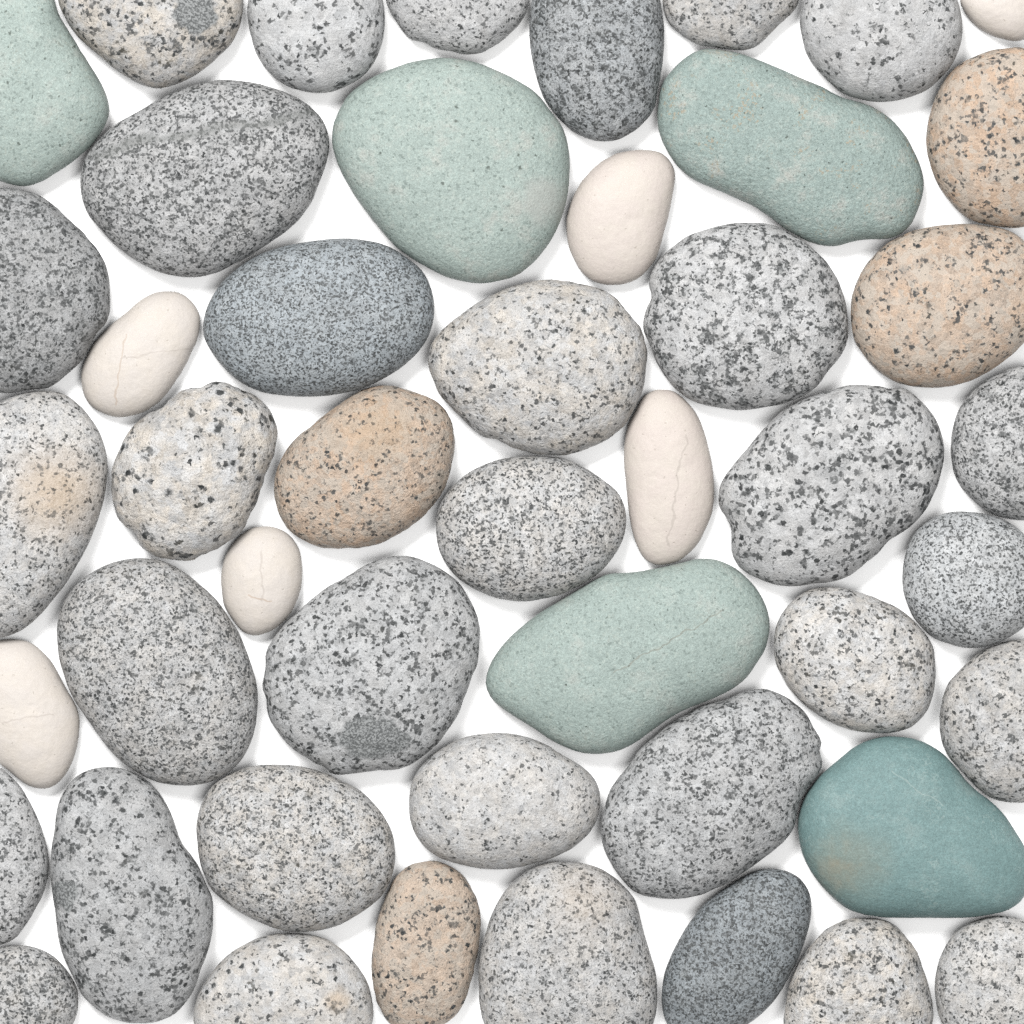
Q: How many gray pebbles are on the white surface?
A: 32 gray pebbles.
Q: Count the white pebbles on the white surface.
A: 6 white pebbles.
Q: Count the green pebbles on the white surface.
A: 5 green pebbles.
